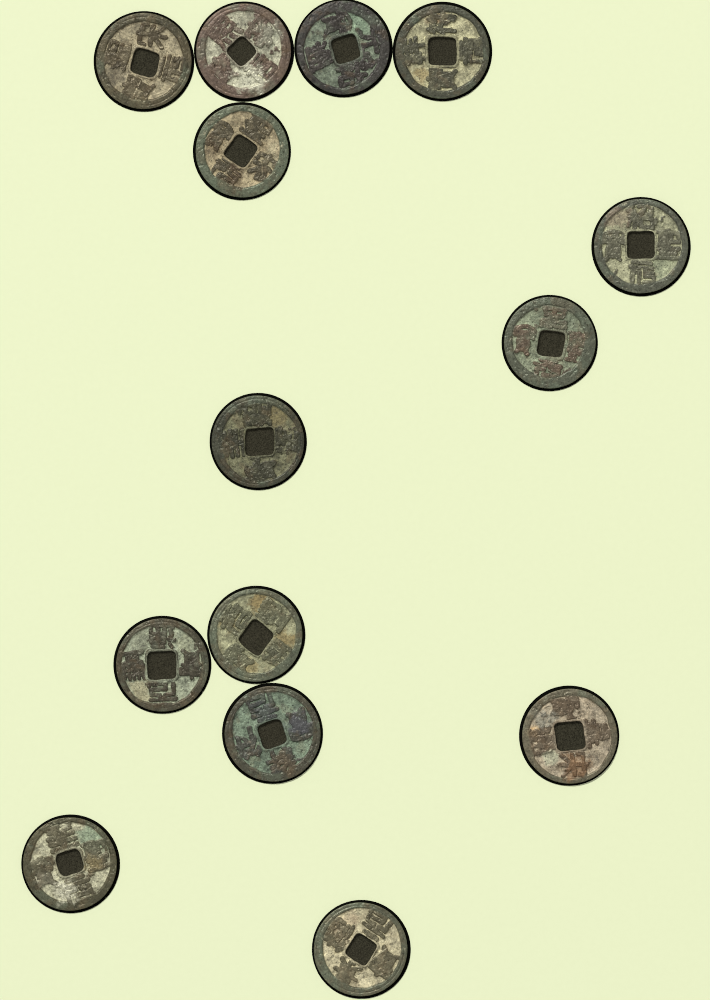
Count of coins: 14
